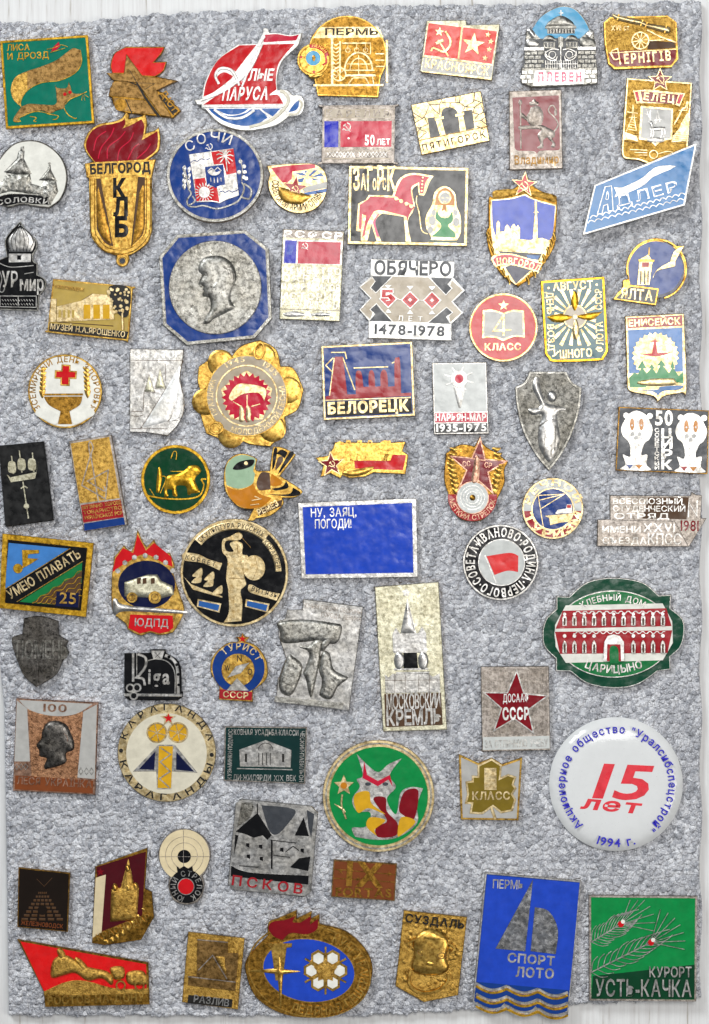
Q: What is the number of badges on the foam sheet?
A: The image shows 71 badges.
